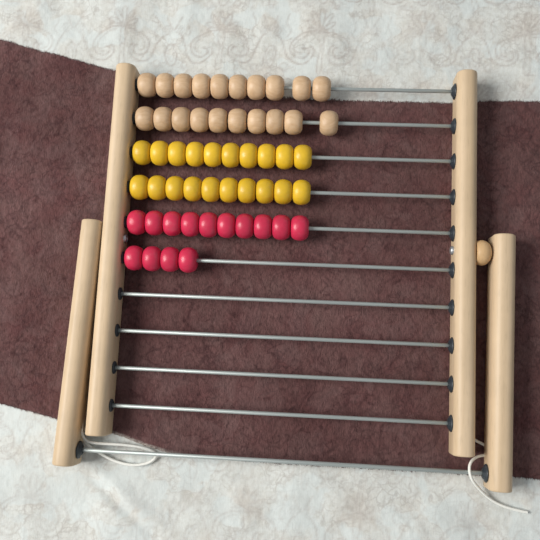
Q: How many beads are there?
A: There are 54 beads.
